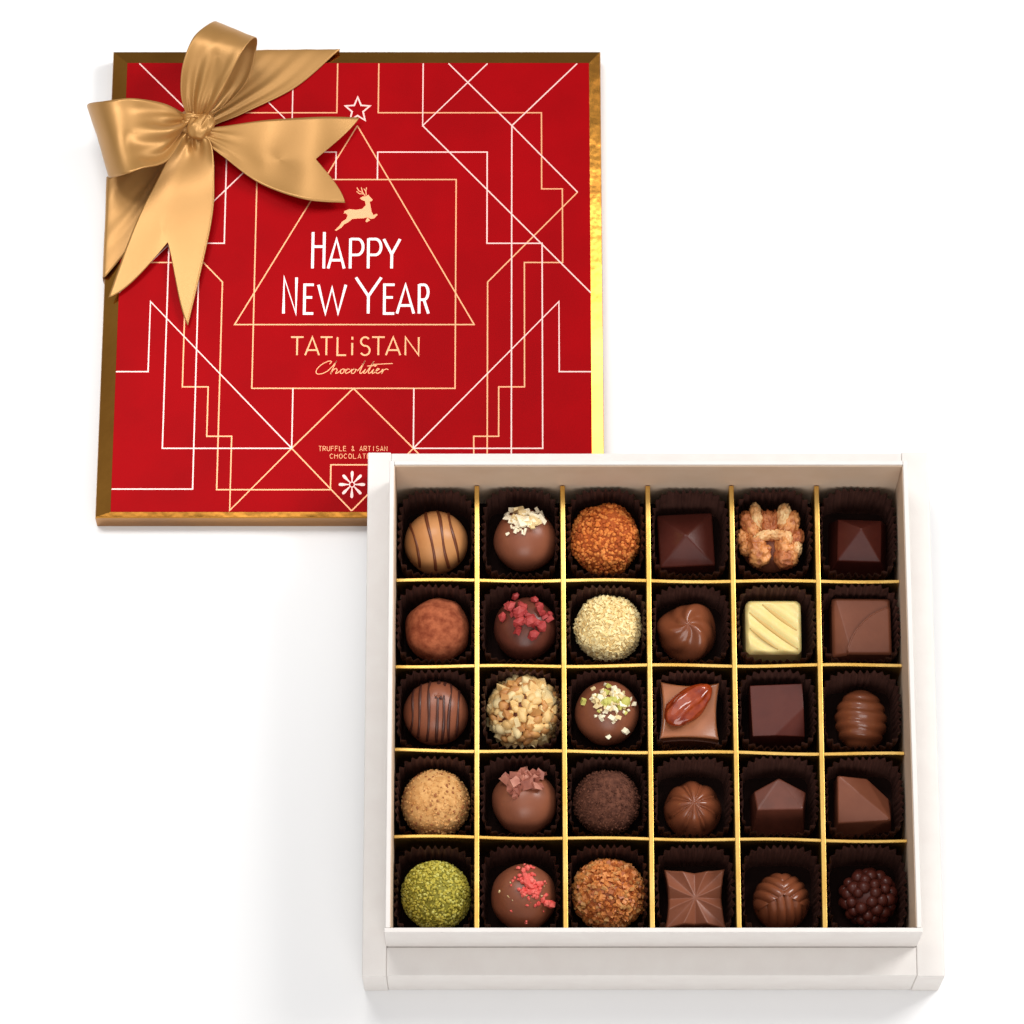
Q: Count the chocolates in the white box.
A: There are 30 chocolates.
